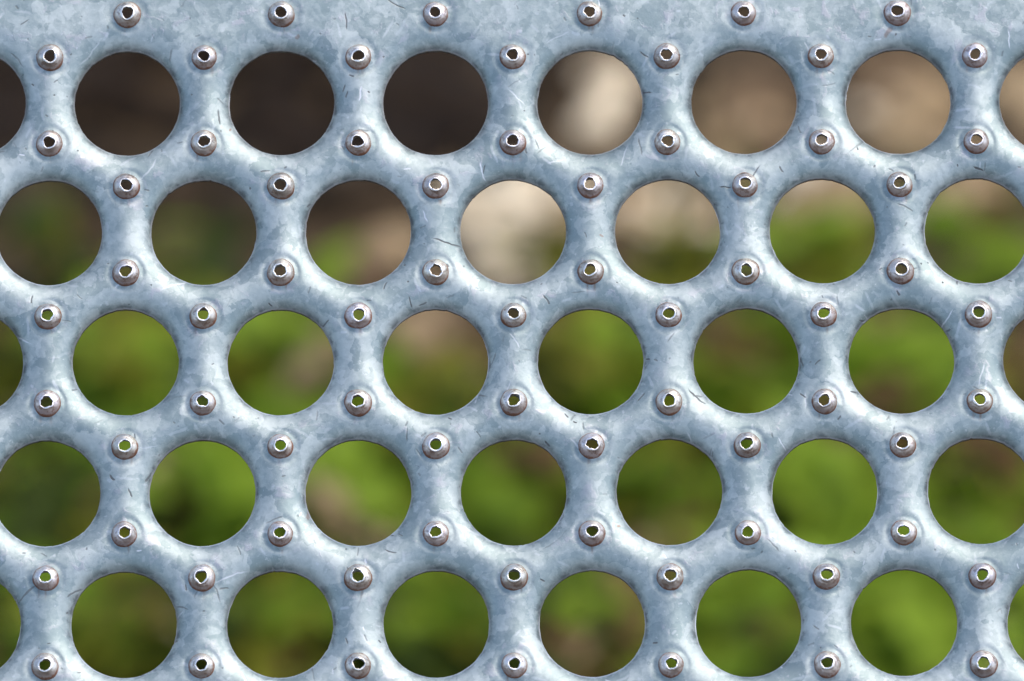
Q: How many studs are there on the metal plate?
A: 72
